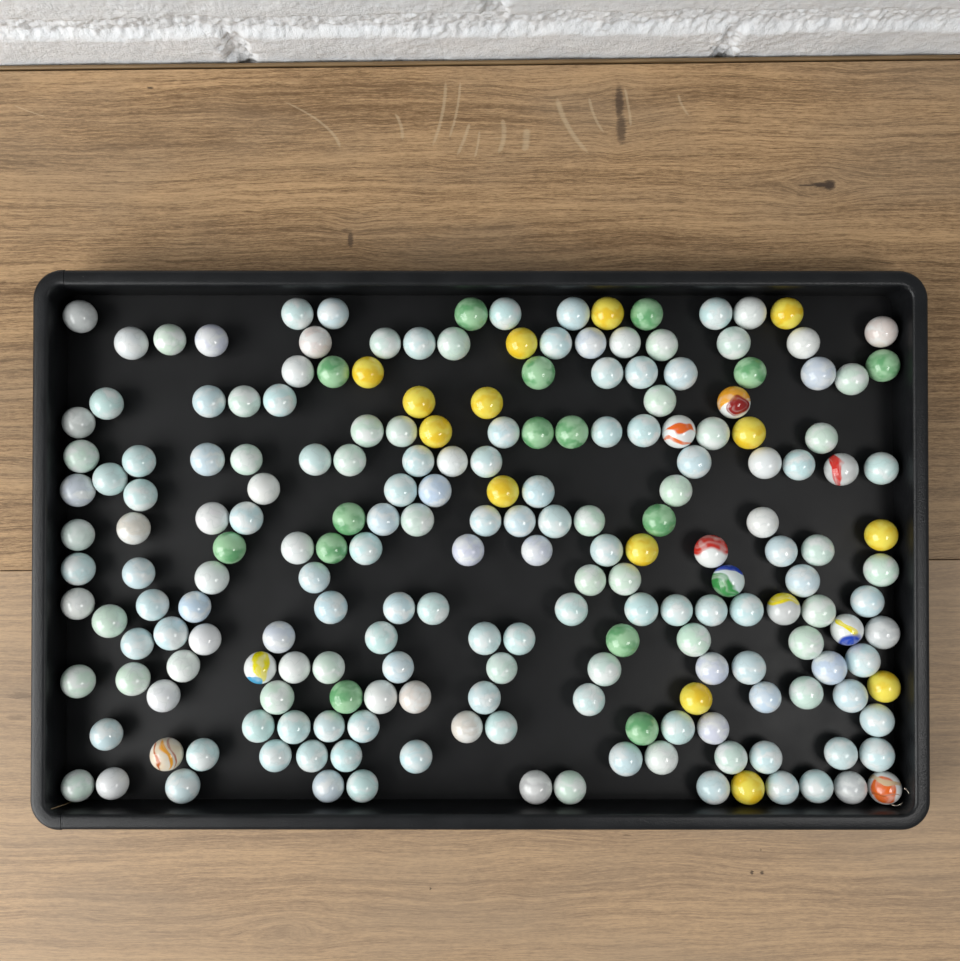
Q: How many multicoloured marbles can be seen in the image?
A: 10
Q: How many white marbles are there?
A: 164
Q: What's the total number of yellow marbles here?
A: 14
